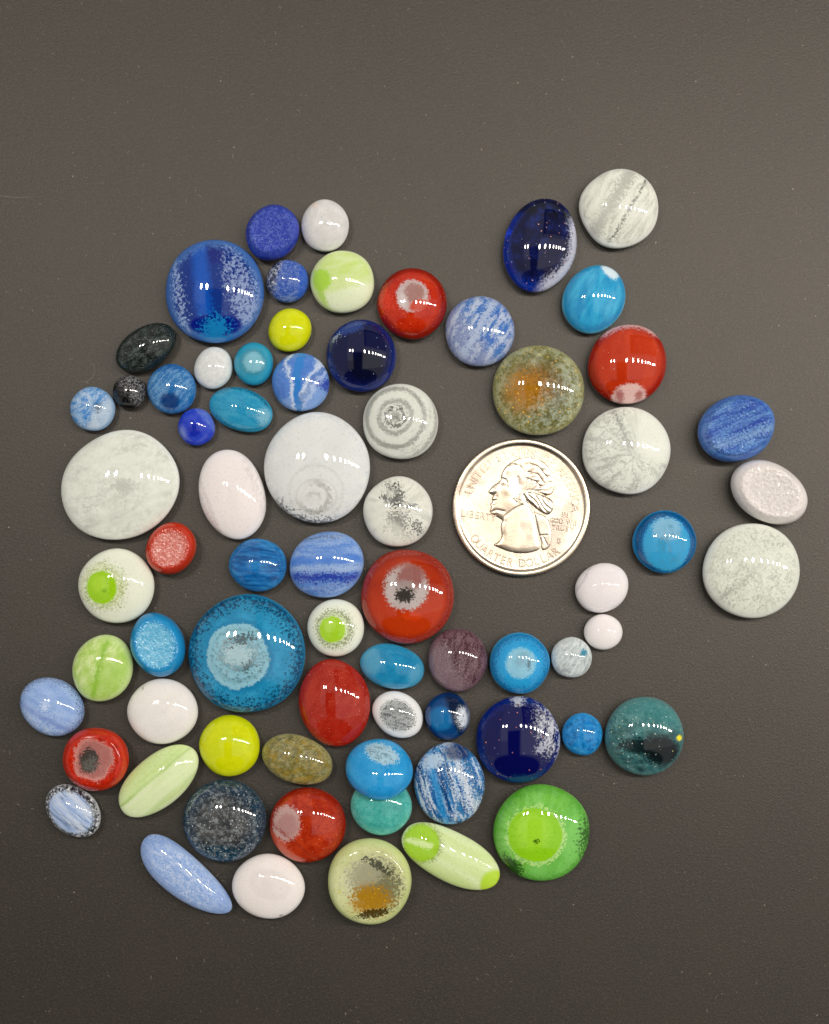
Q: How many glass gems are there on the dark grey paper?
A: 71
